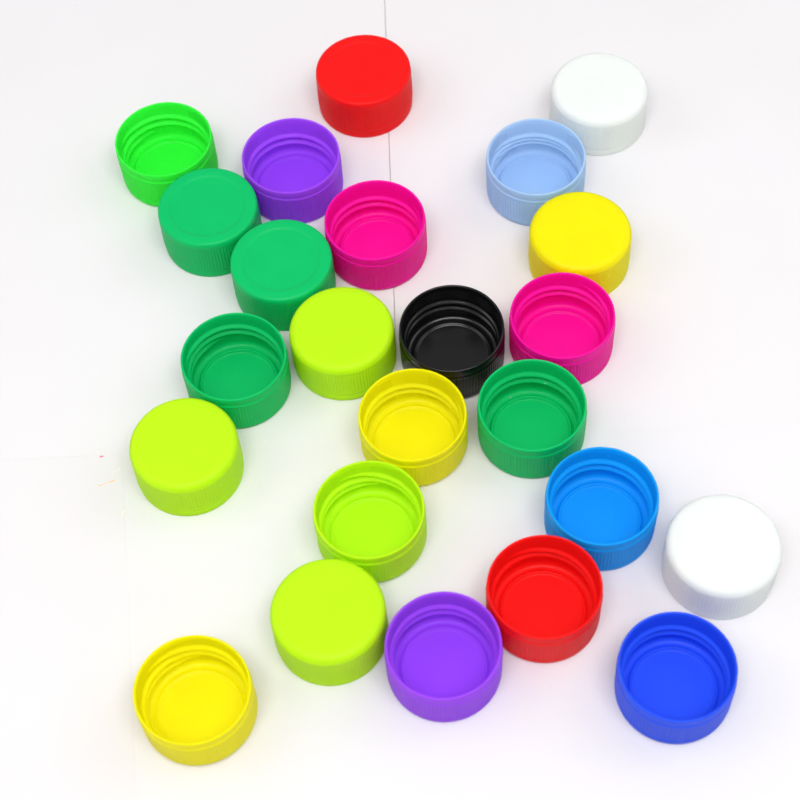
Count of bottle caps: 24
